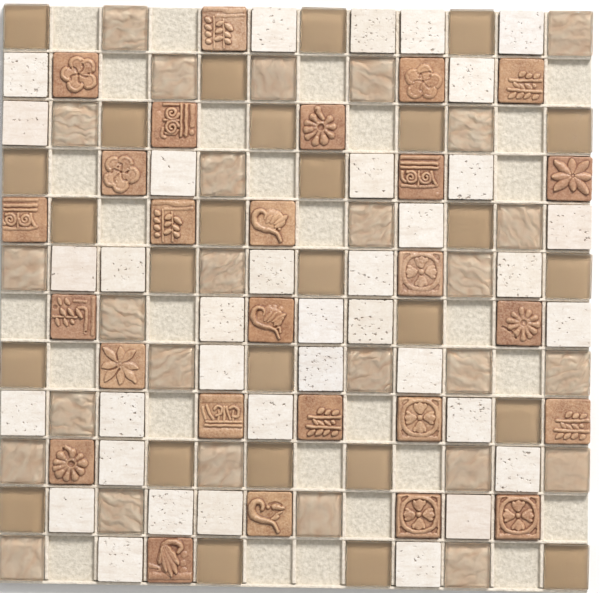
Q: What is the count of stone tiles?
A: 36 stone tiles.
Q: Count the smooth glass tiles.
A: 27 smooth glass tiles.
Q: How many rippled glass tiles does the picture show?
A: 27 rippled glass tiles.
